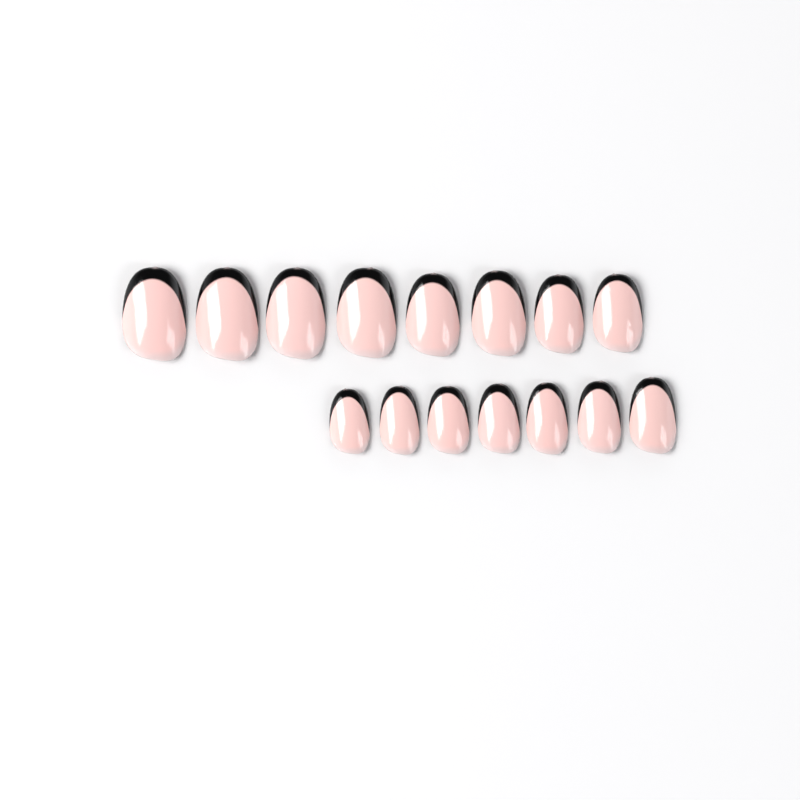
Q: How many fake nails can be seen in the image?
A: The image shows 15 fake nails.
